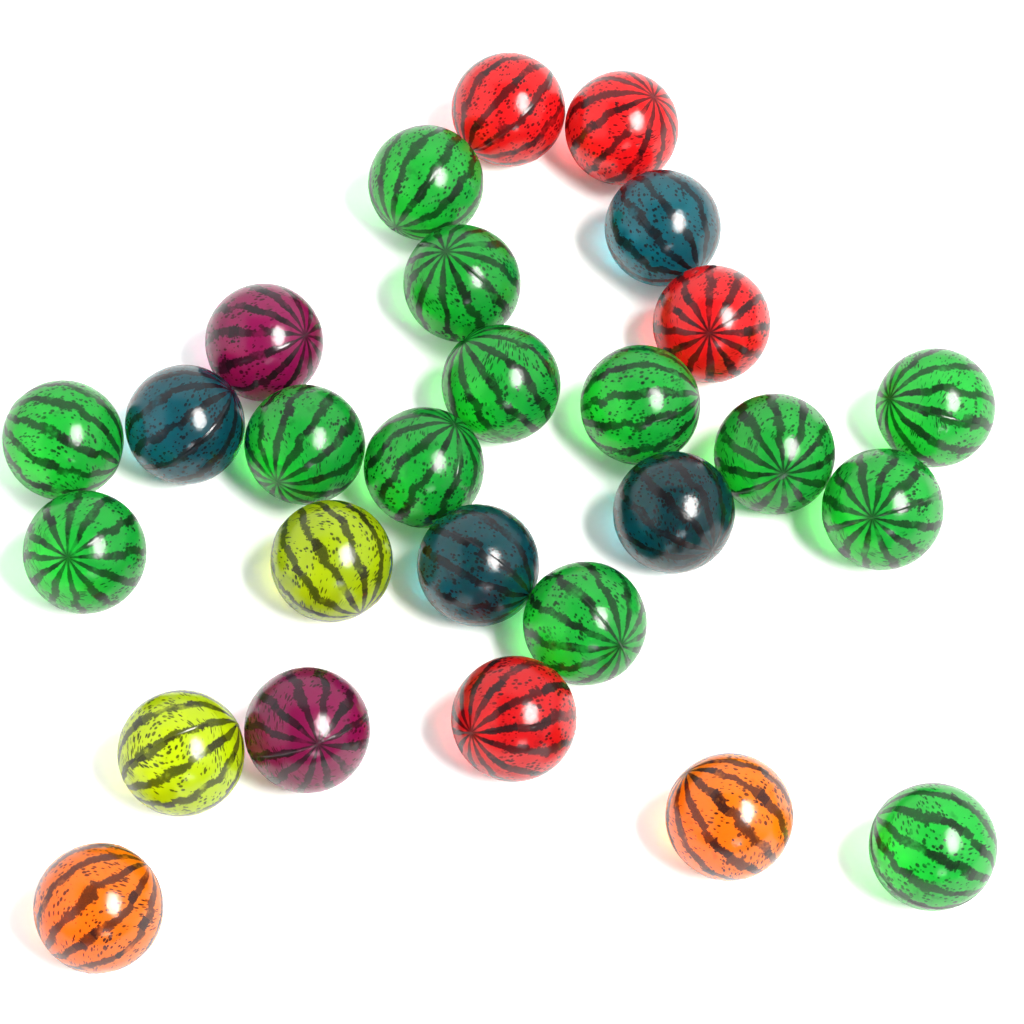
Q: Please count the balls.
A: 27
